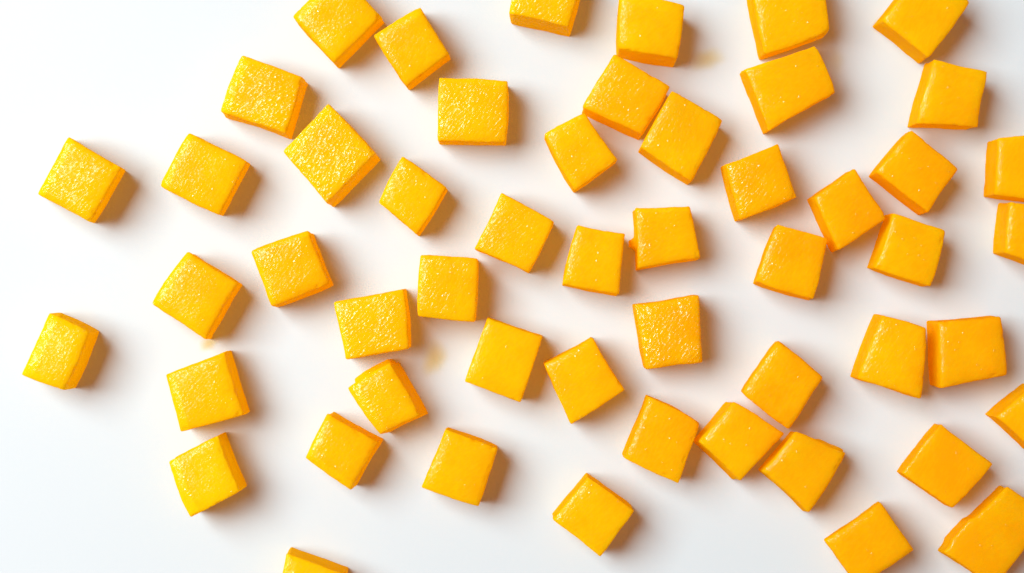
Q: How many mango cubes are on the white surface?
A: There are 52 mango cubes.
